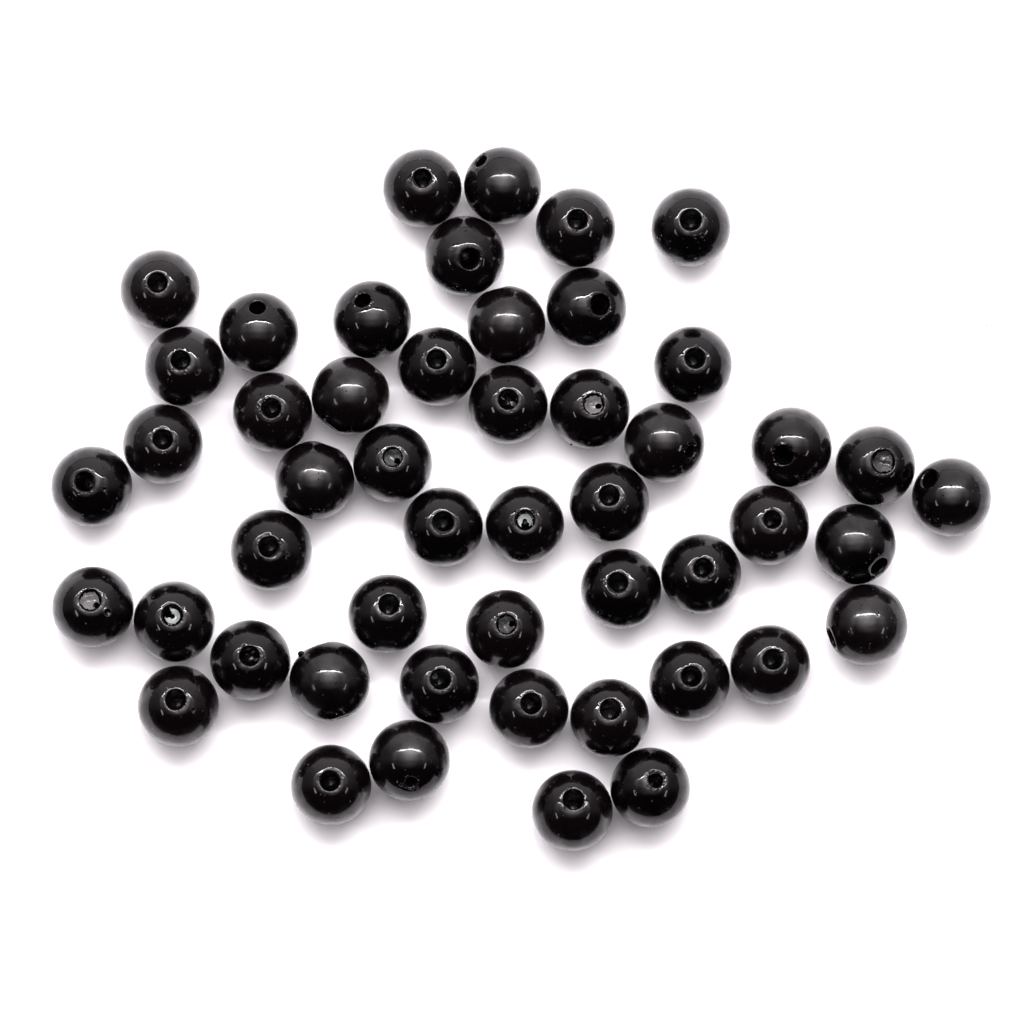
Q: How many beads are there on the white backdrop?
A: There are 50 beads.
